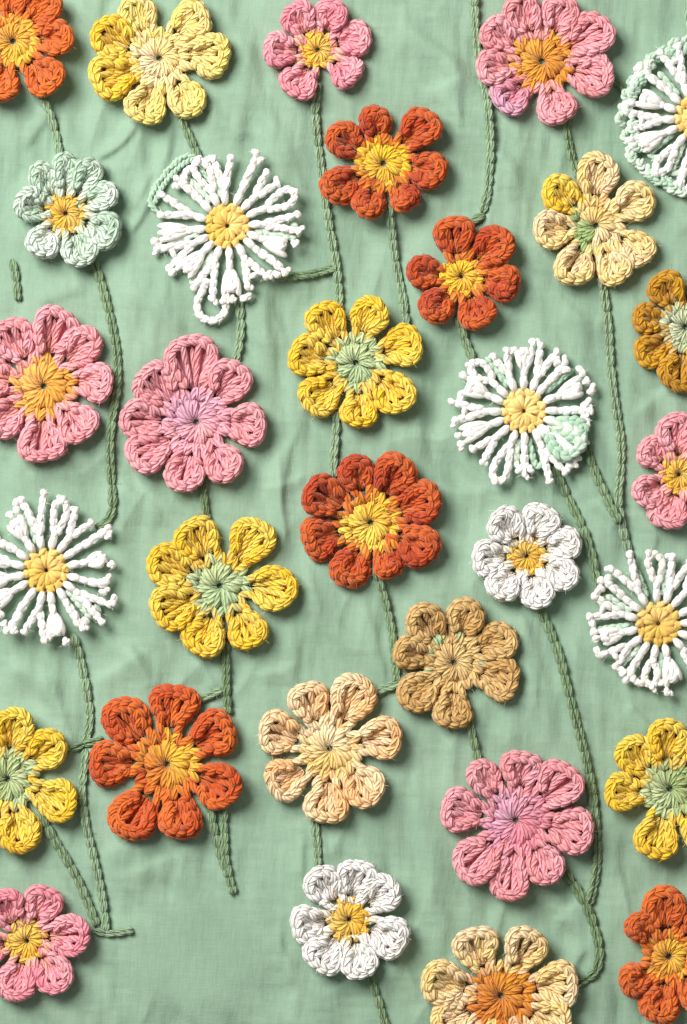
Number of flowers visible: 31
